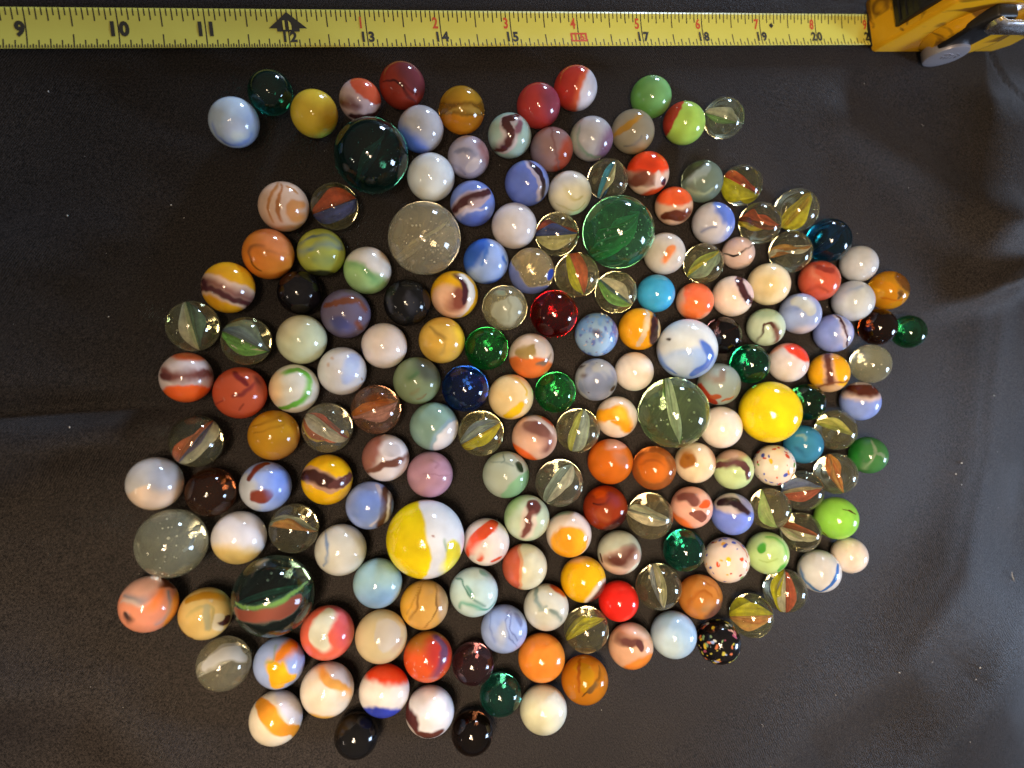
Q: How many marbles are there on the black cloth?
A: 183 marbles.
